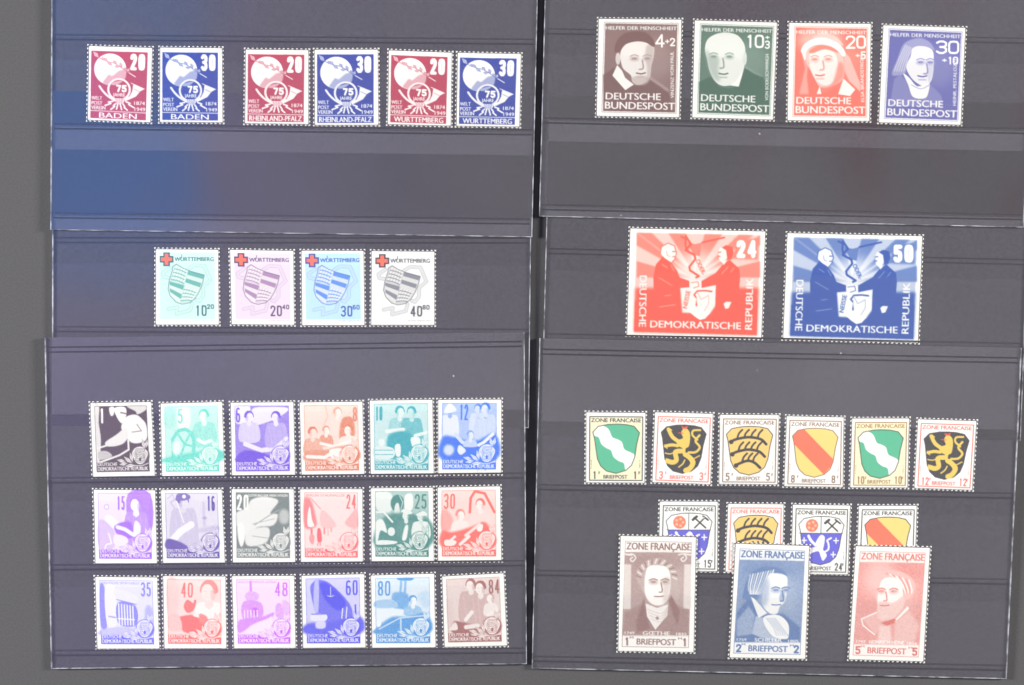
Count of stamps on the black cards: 47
